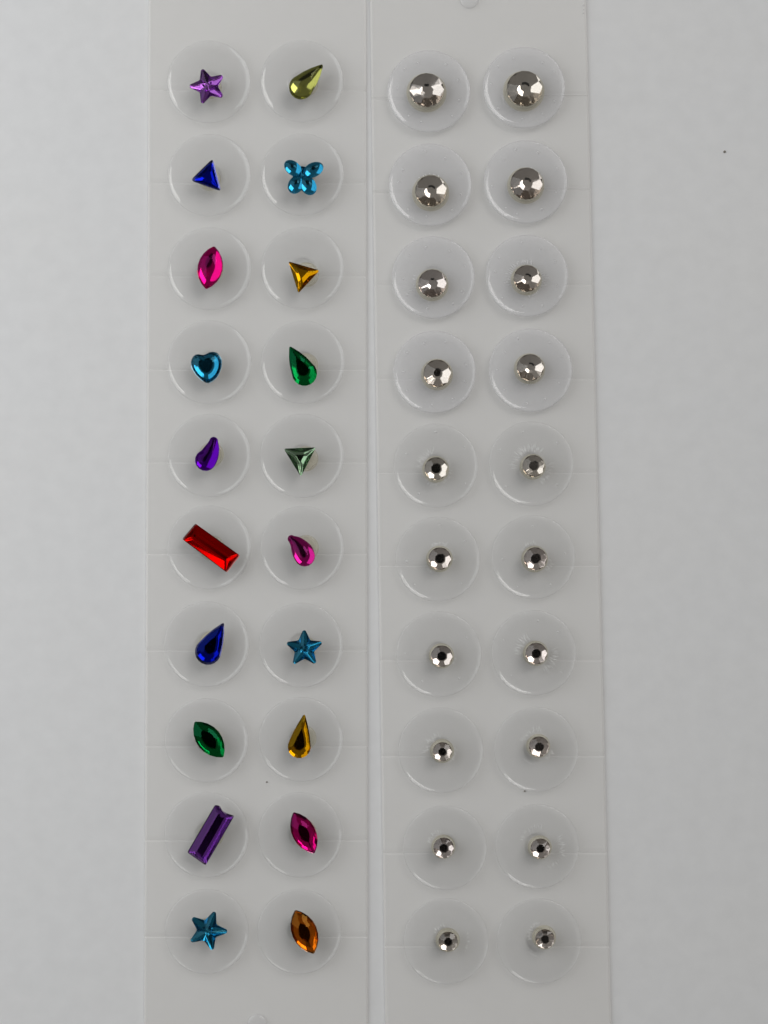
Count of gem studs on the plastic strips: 40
